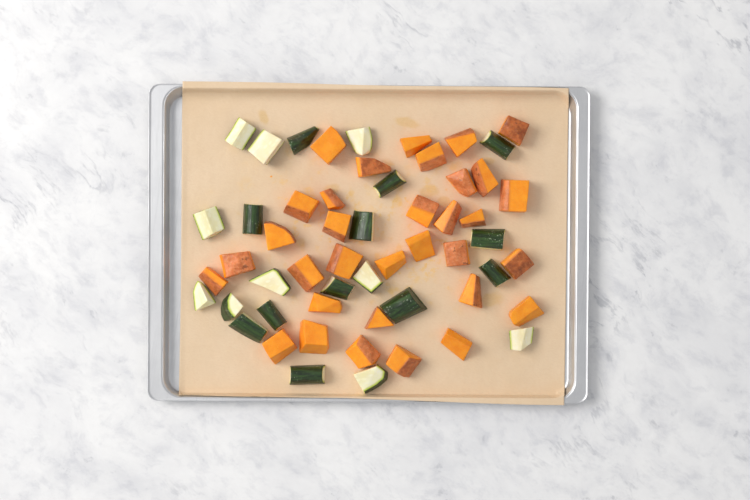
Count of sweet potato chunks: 33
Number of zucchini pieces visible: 22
